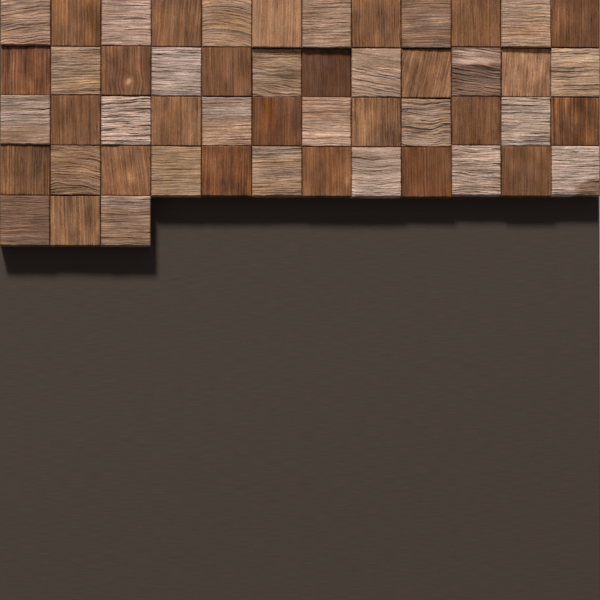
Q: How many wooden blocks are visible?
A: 51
